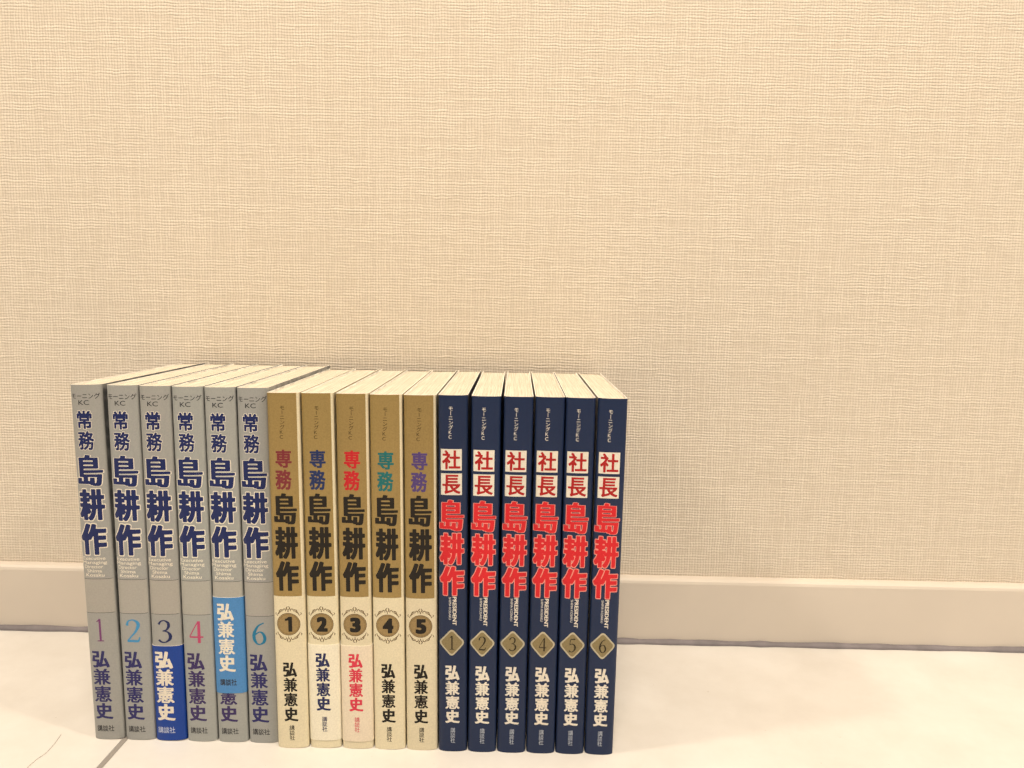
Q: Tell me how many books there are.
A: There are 17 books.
